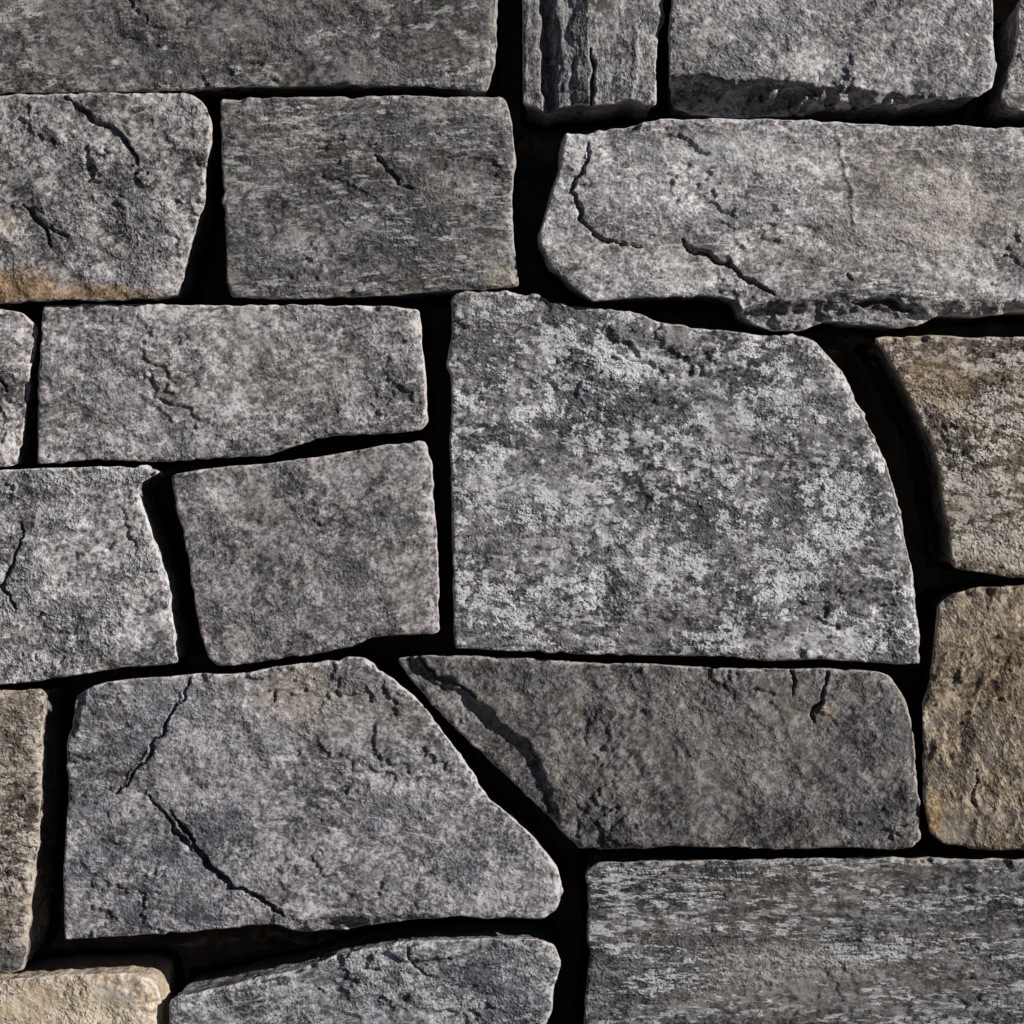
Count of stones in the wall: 20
